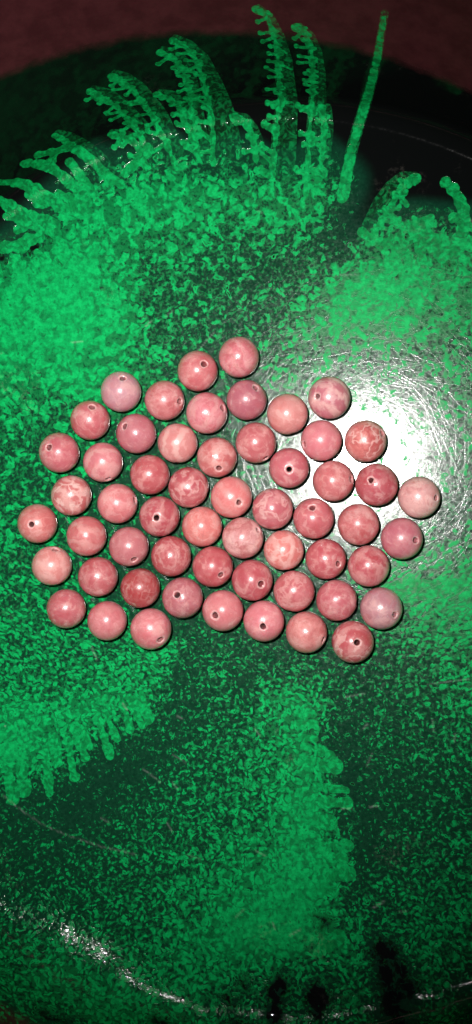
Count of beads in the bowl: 56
